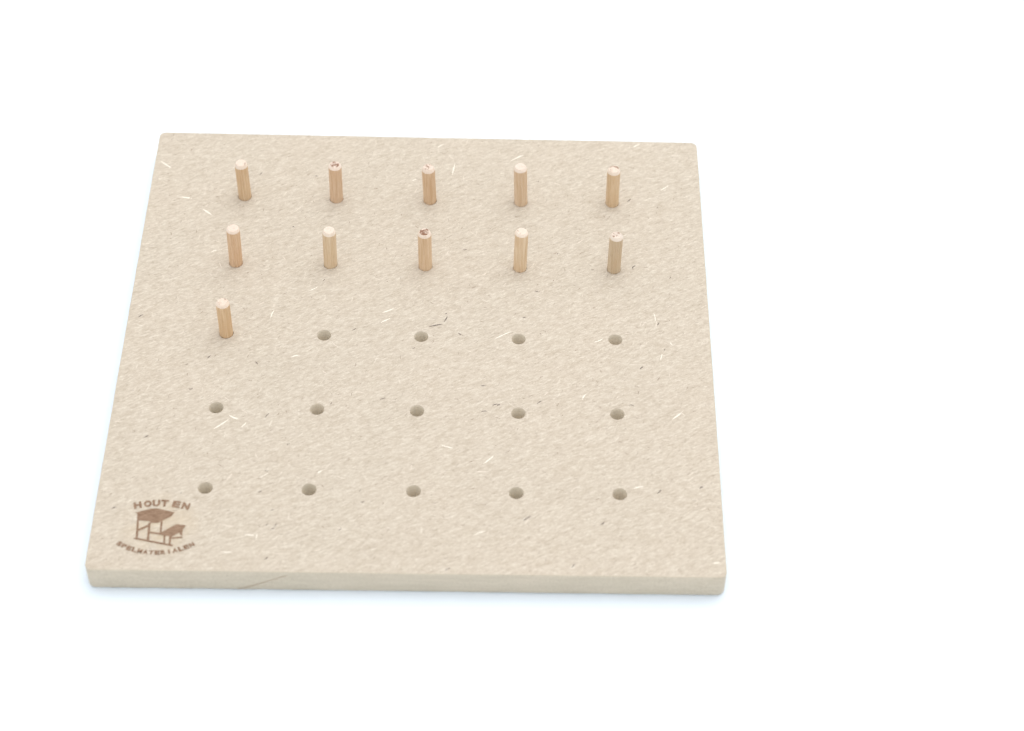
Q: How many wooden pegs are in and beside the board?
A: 11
